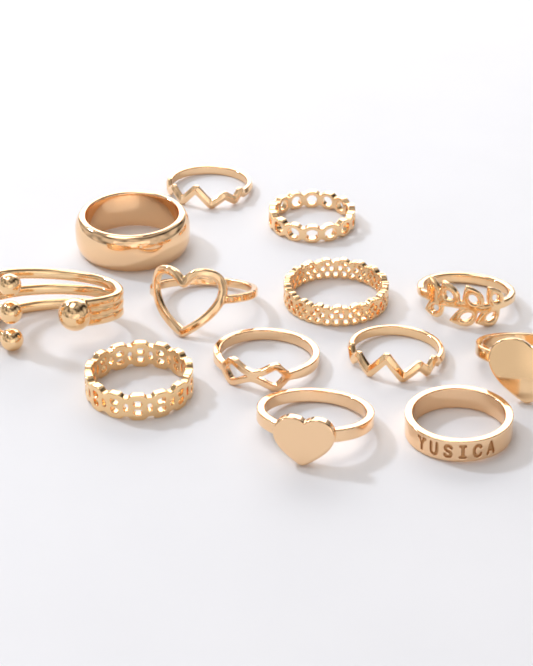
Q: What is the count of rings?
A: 13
